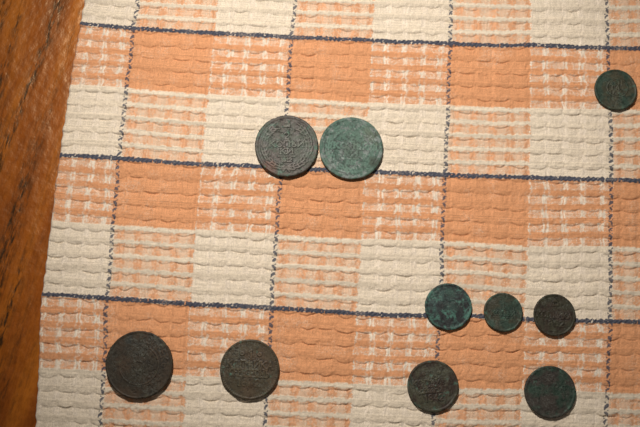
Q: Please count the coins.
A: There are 10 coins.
